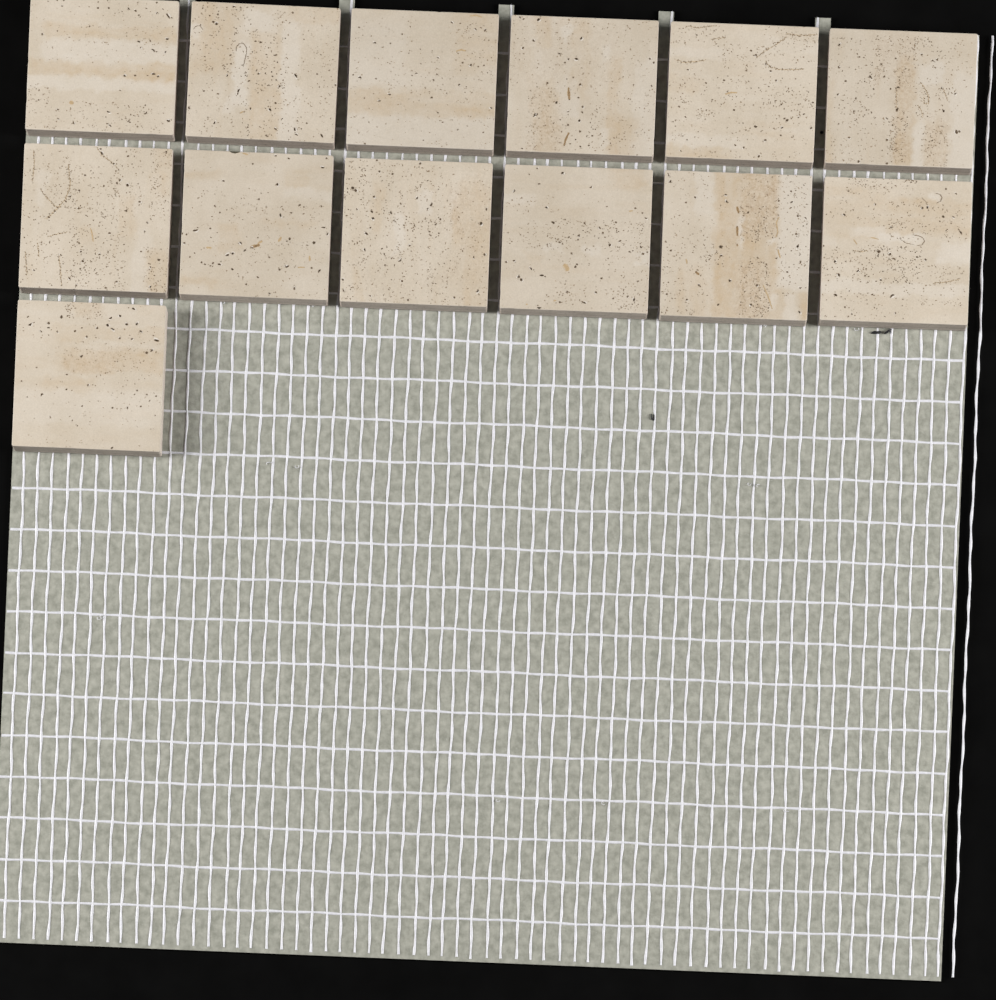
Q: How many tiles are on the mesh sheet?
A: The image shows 13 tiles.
